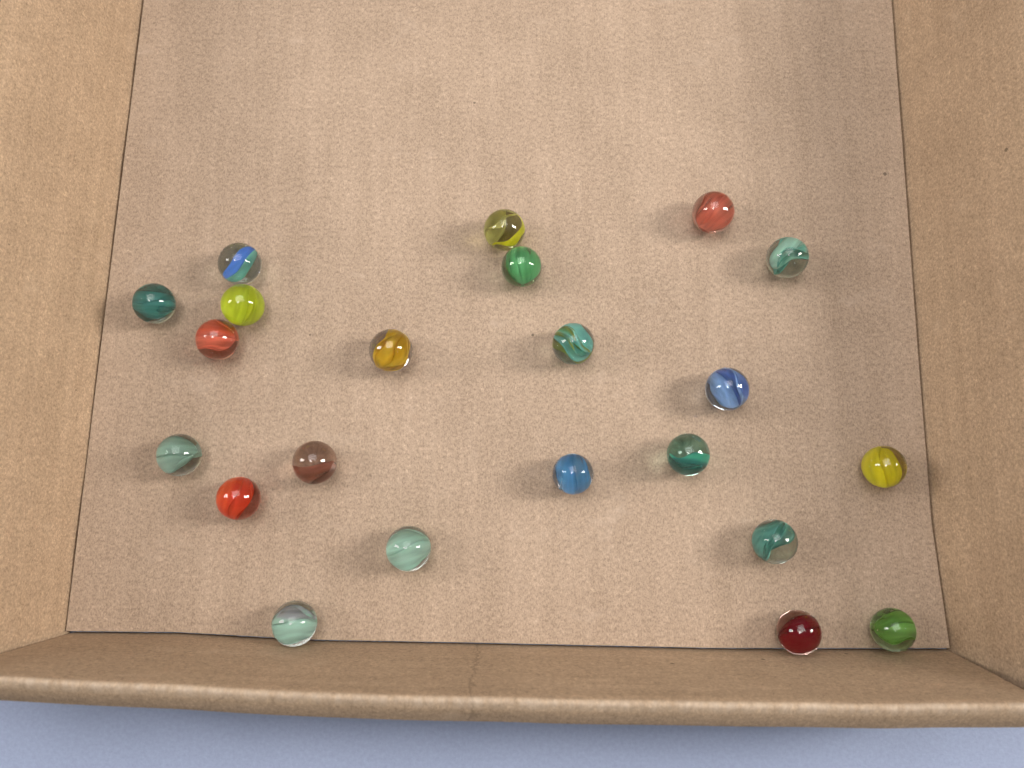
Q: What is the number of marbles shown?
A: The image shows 22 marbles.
